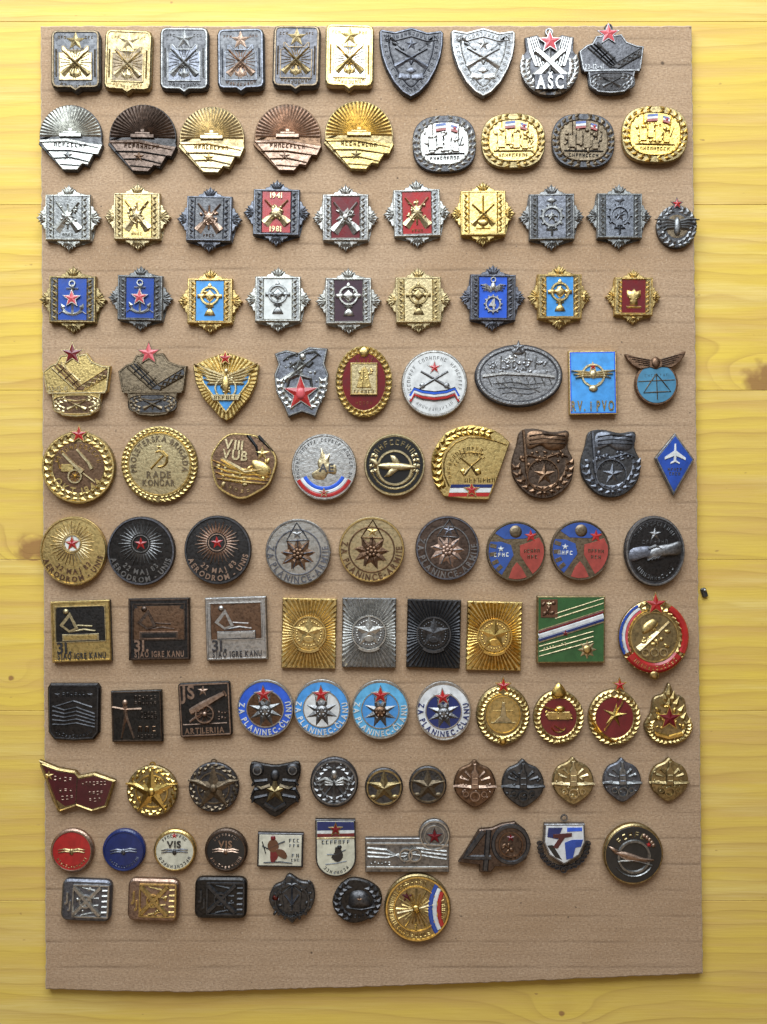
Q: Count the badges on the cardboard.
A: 113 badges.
